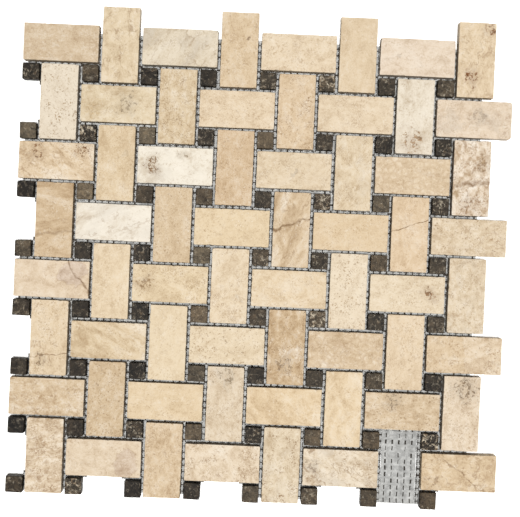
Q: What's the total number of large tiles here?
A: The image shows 63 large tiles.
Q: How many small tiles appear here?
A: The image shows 64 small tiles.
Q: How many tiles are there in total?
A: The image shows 127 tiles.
